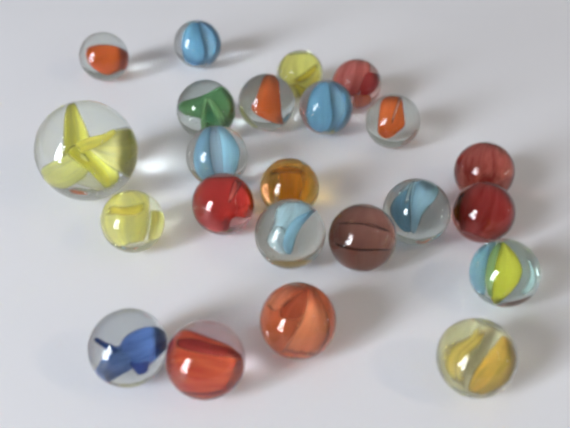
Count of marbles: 23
